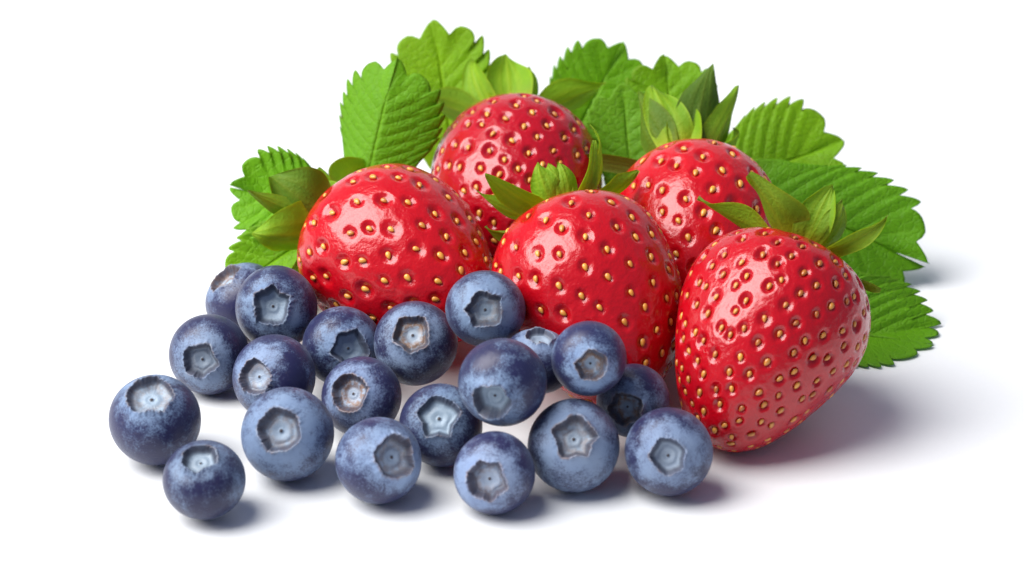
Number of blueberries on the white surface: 20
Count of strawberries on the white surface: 5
